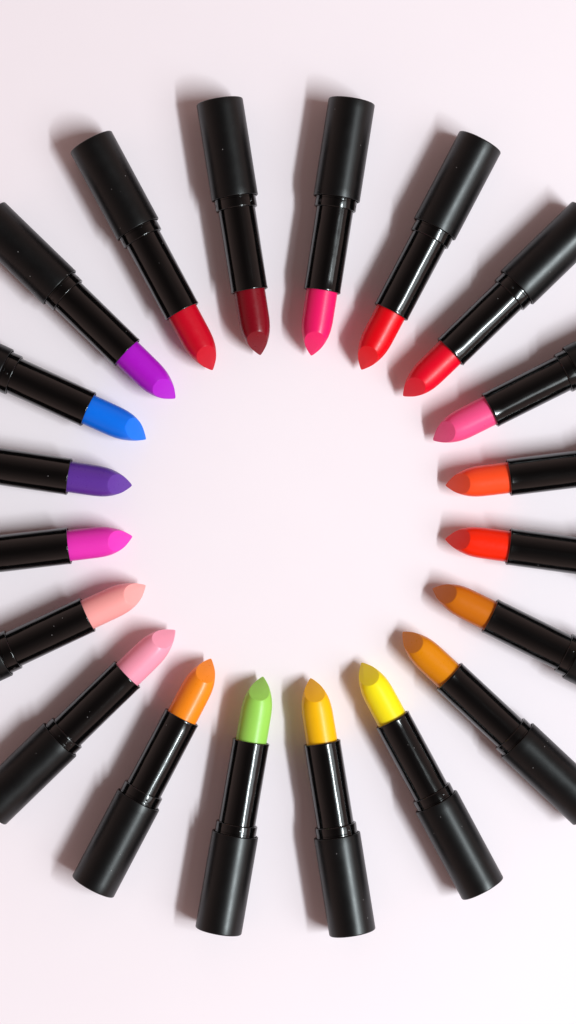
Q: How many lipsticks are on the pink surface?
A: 20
